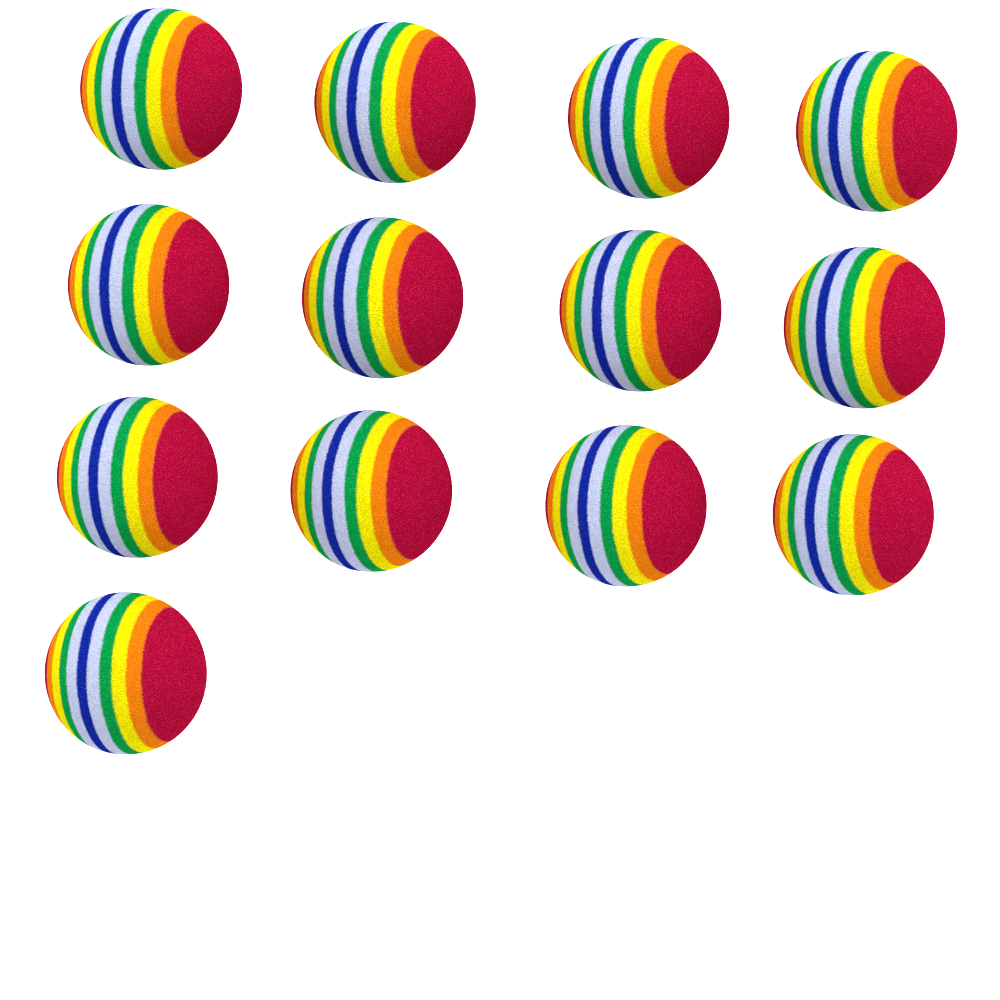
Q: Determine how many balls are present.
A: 13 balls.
